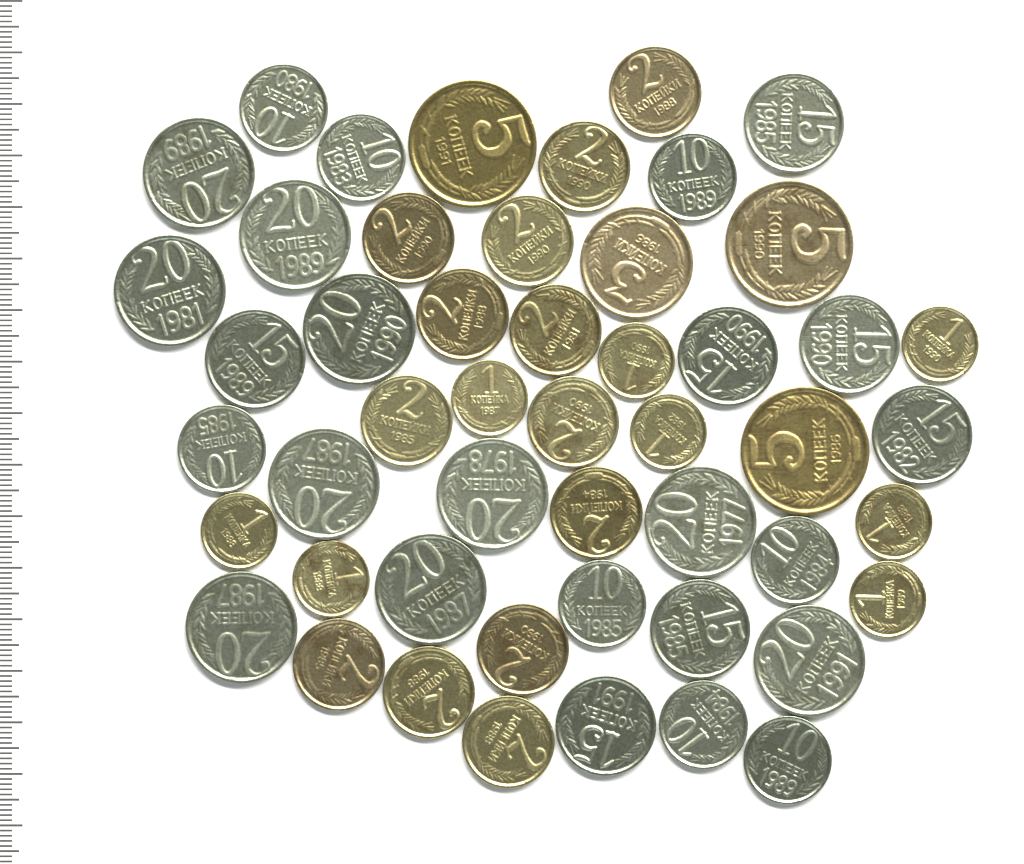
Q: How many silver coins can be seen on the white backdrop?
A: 25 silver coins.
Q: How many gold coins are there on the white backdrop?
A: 25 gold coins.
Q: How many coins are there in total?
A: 50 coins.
